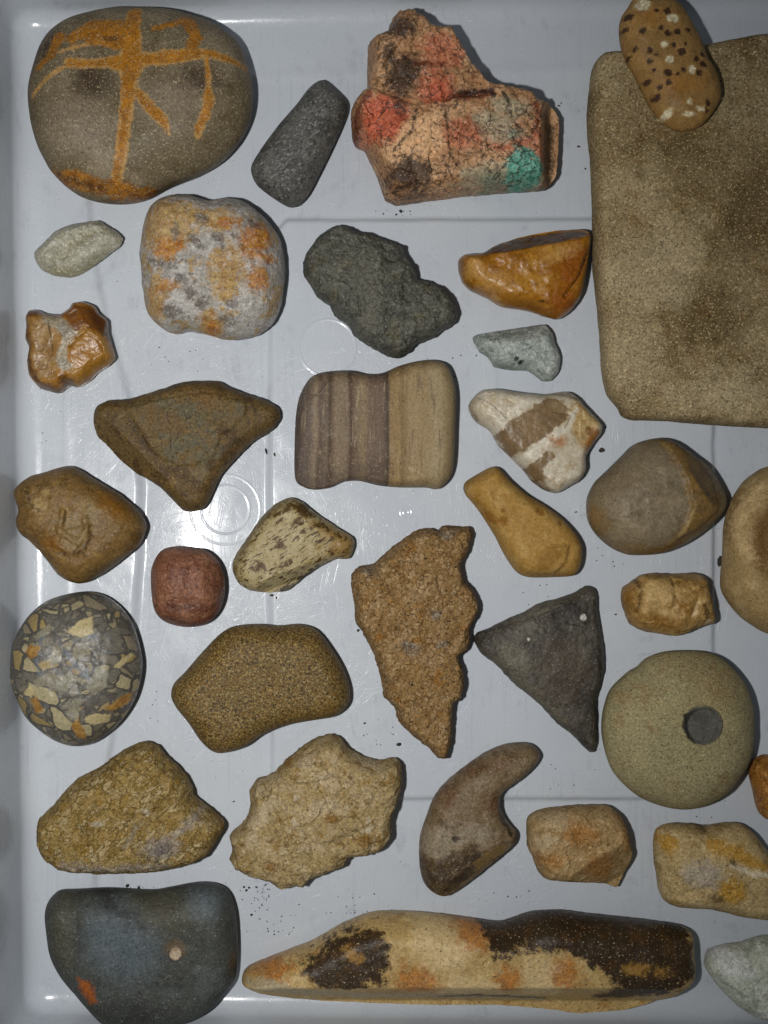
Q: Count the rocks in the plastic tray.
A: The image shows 35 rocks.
